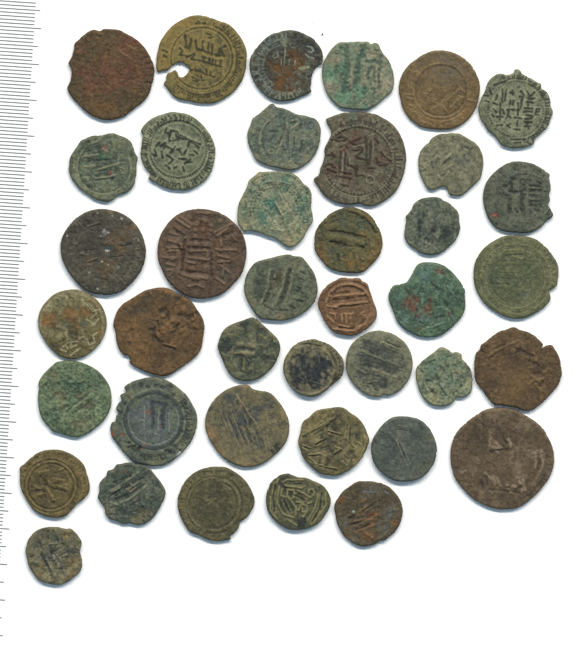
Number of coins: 40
